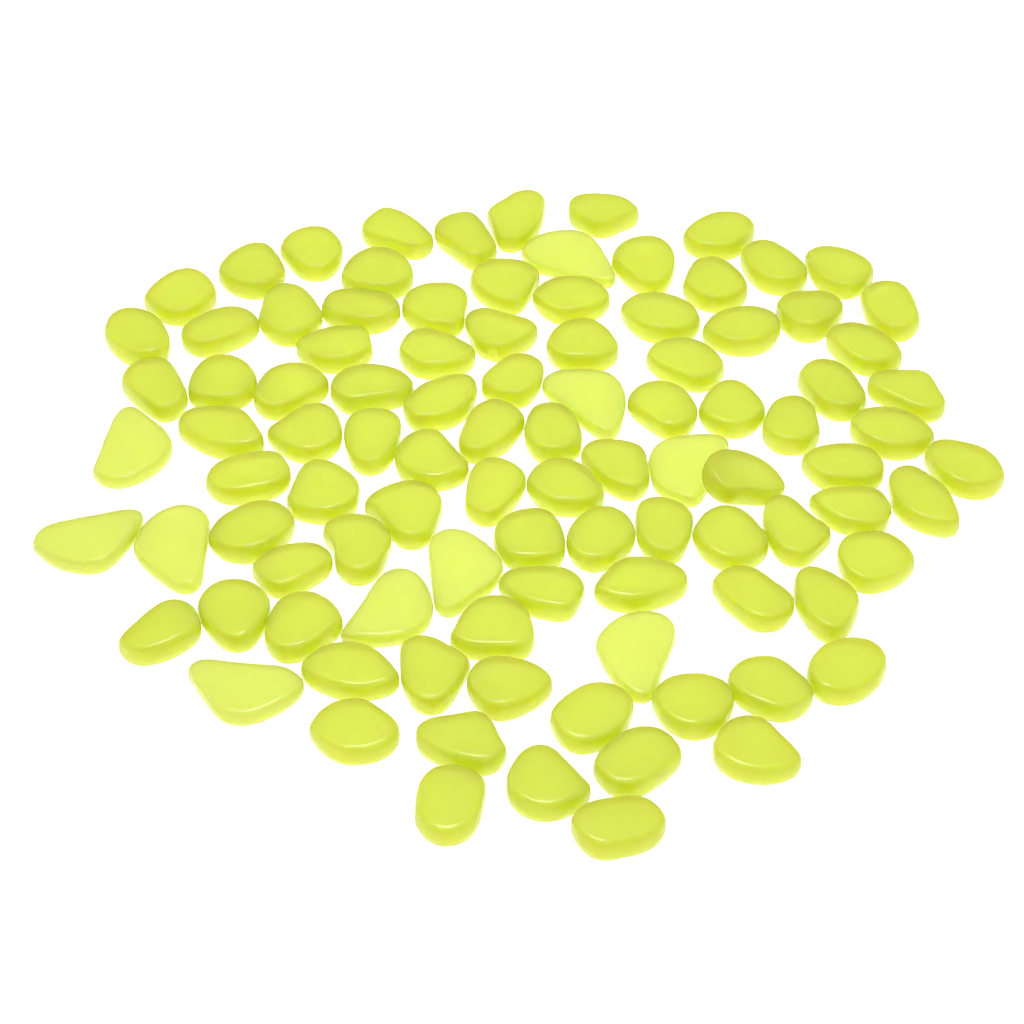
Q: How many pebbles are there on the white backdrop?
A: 100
